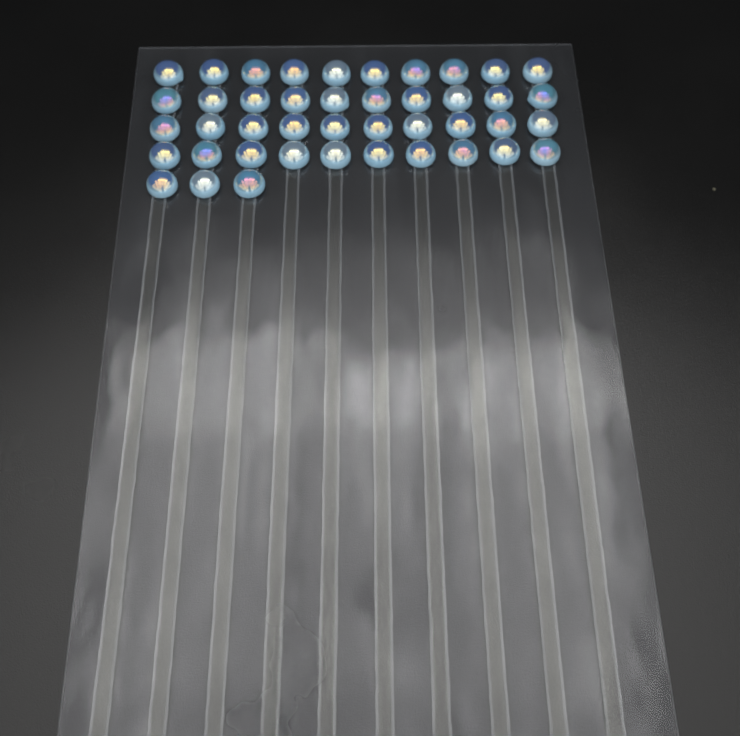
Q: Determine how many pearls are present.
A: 43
